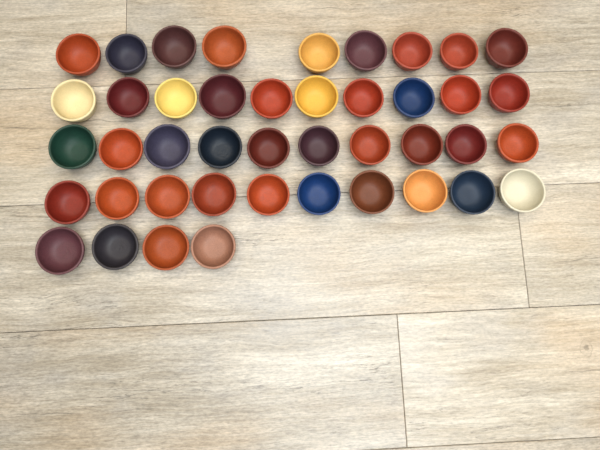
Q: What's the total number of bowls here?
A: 43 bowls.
